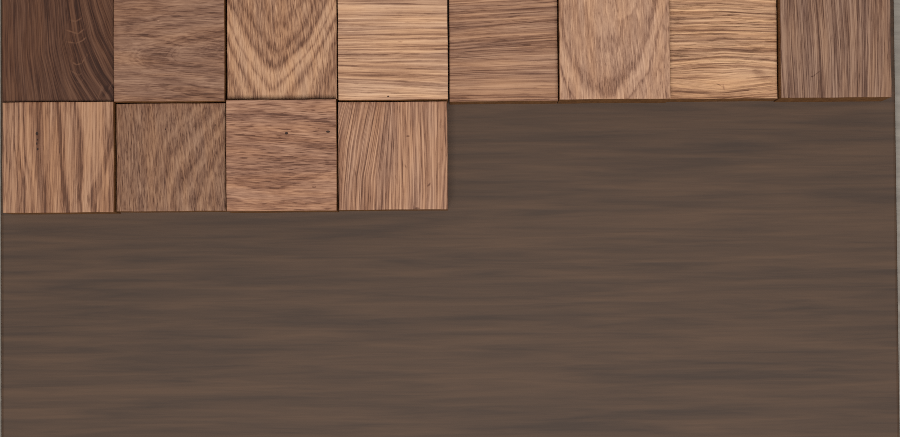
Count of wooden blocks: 12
